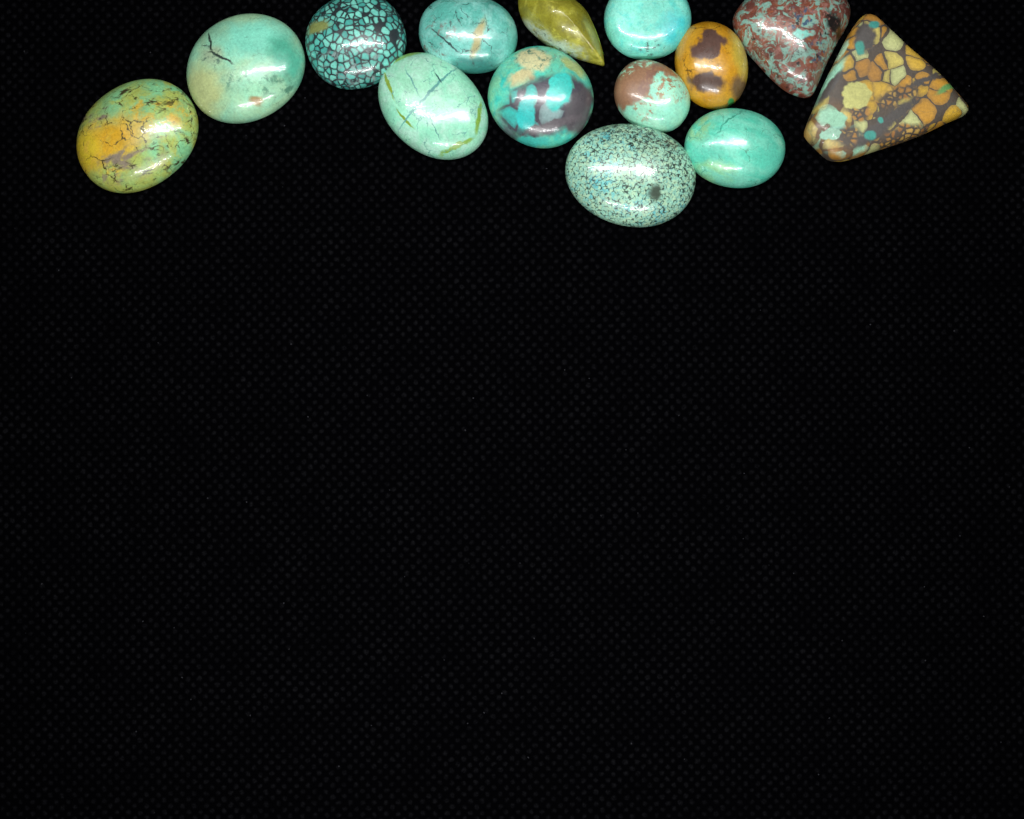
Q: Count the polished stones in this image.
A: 14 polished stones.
